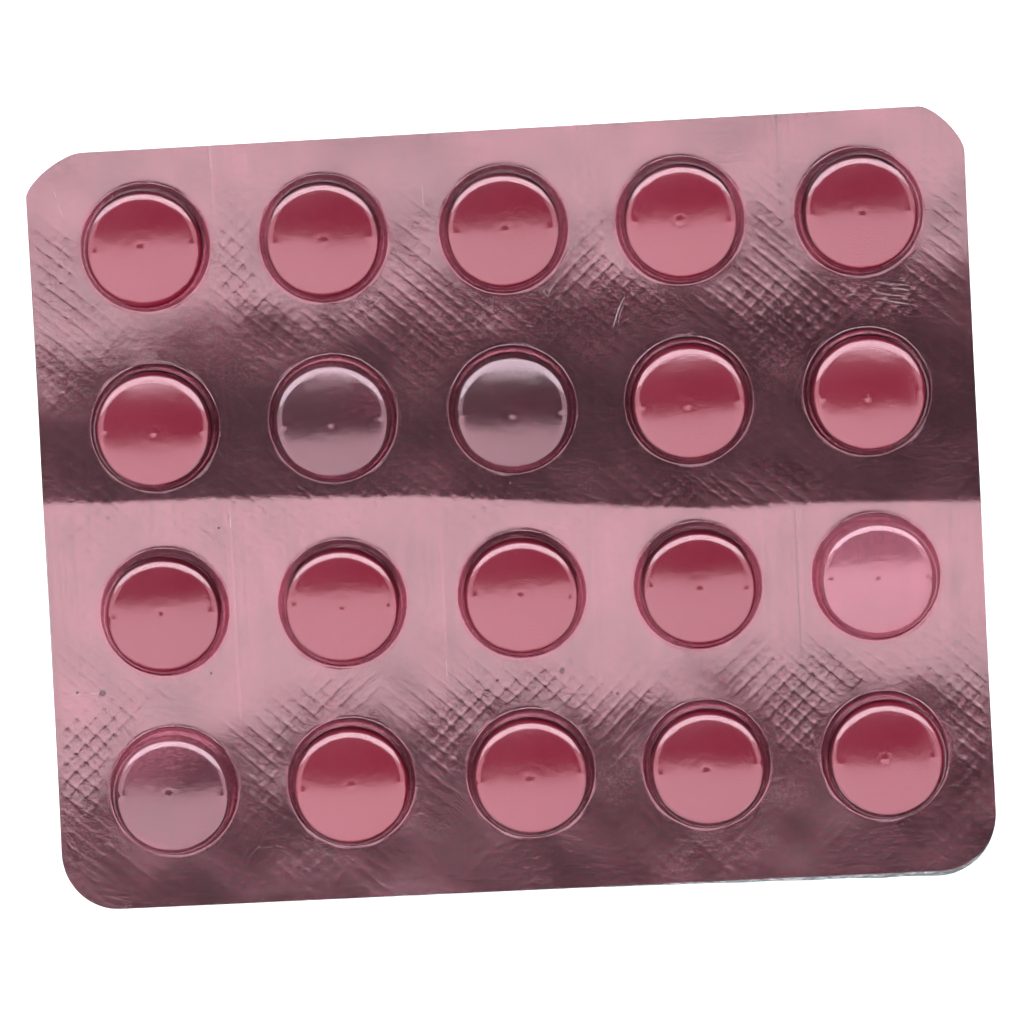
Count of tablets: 16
